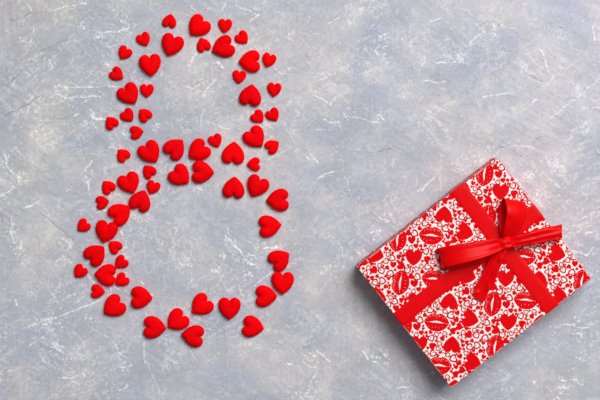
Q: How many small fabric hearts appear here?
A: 31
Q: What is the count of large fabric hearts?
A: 35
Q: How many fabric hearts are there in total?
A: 66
